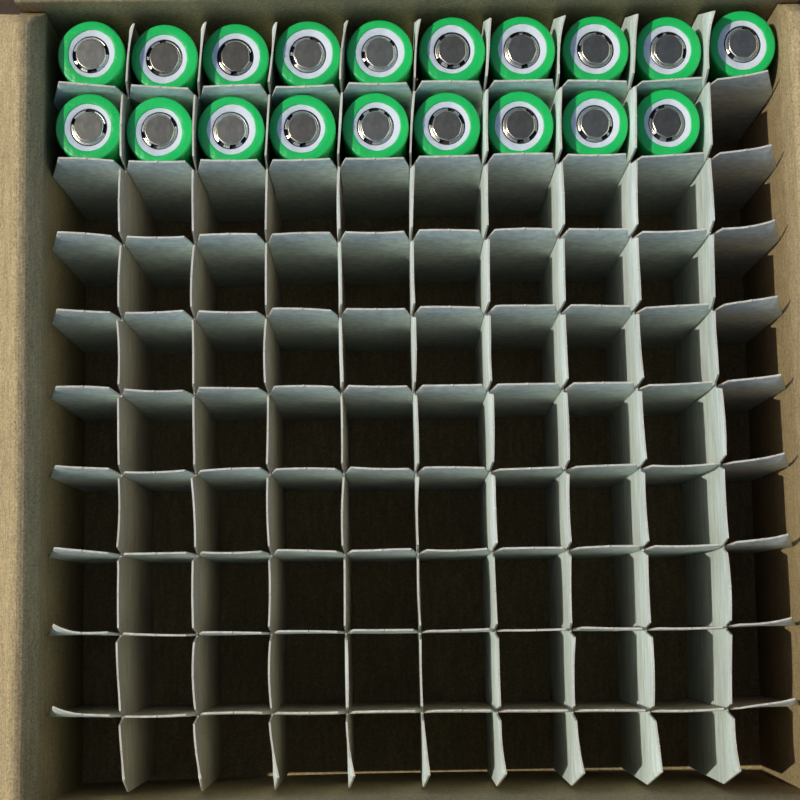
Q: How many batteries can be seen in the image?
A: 19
